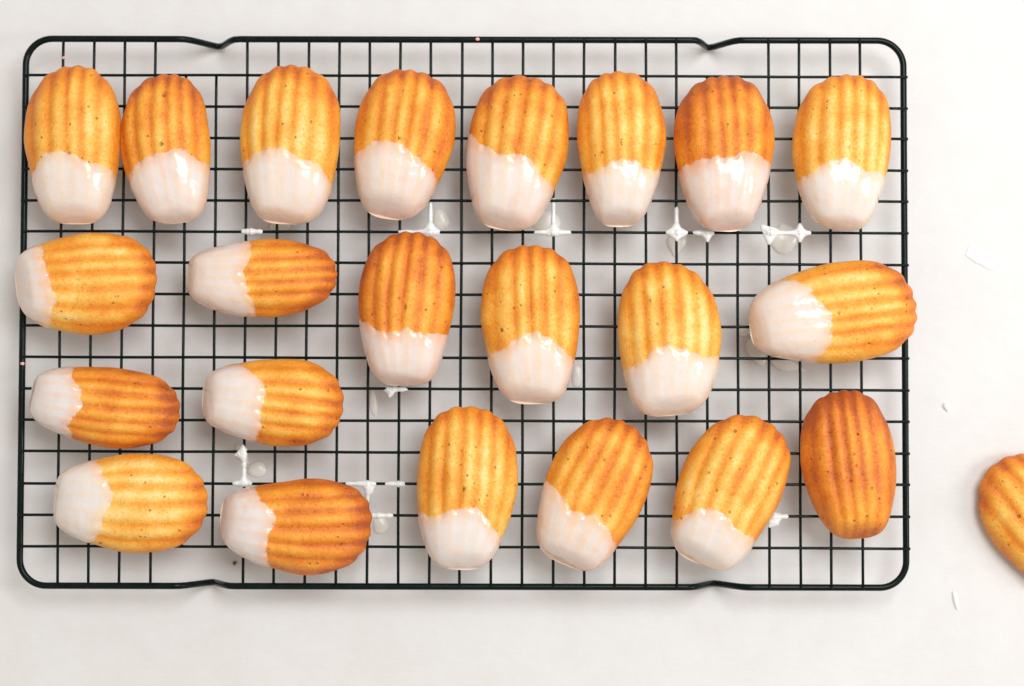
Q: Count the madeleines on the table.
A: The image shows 23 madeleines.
